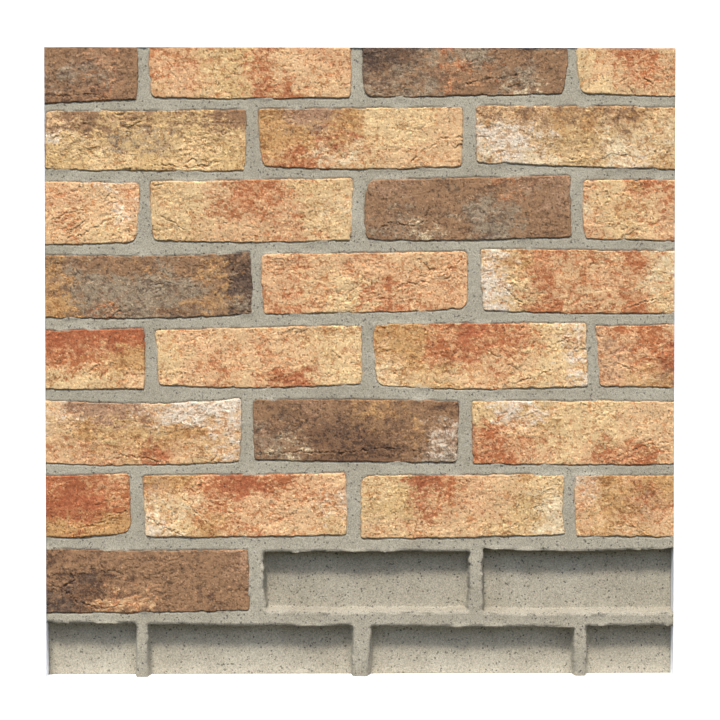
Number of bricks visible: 26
